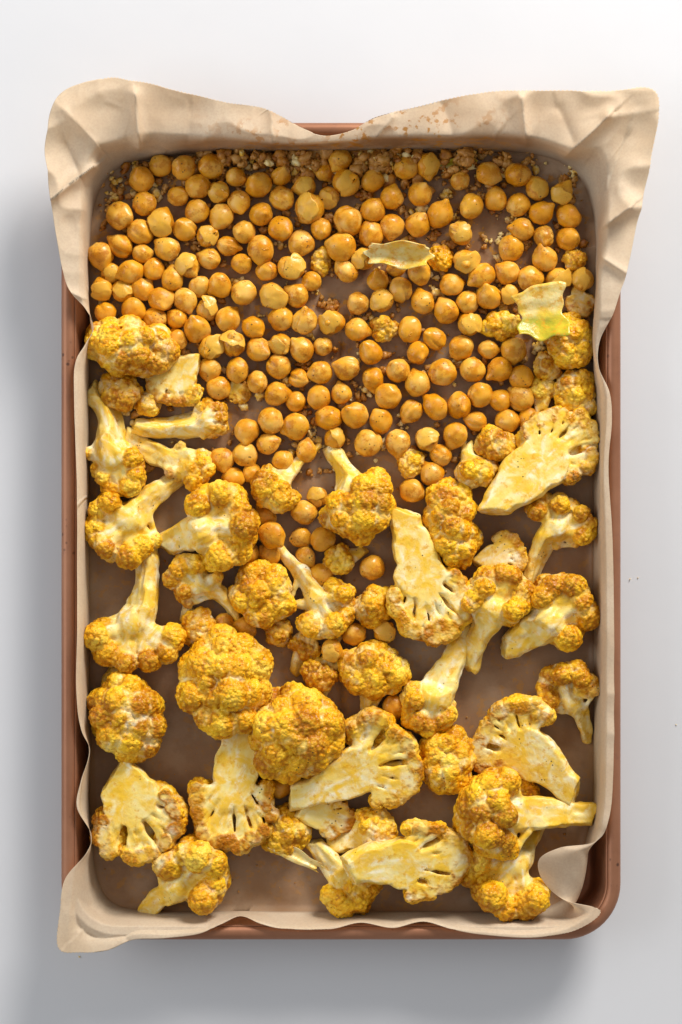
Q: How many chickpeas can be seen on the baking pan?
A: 200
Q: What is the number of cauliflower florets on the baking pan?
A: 62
